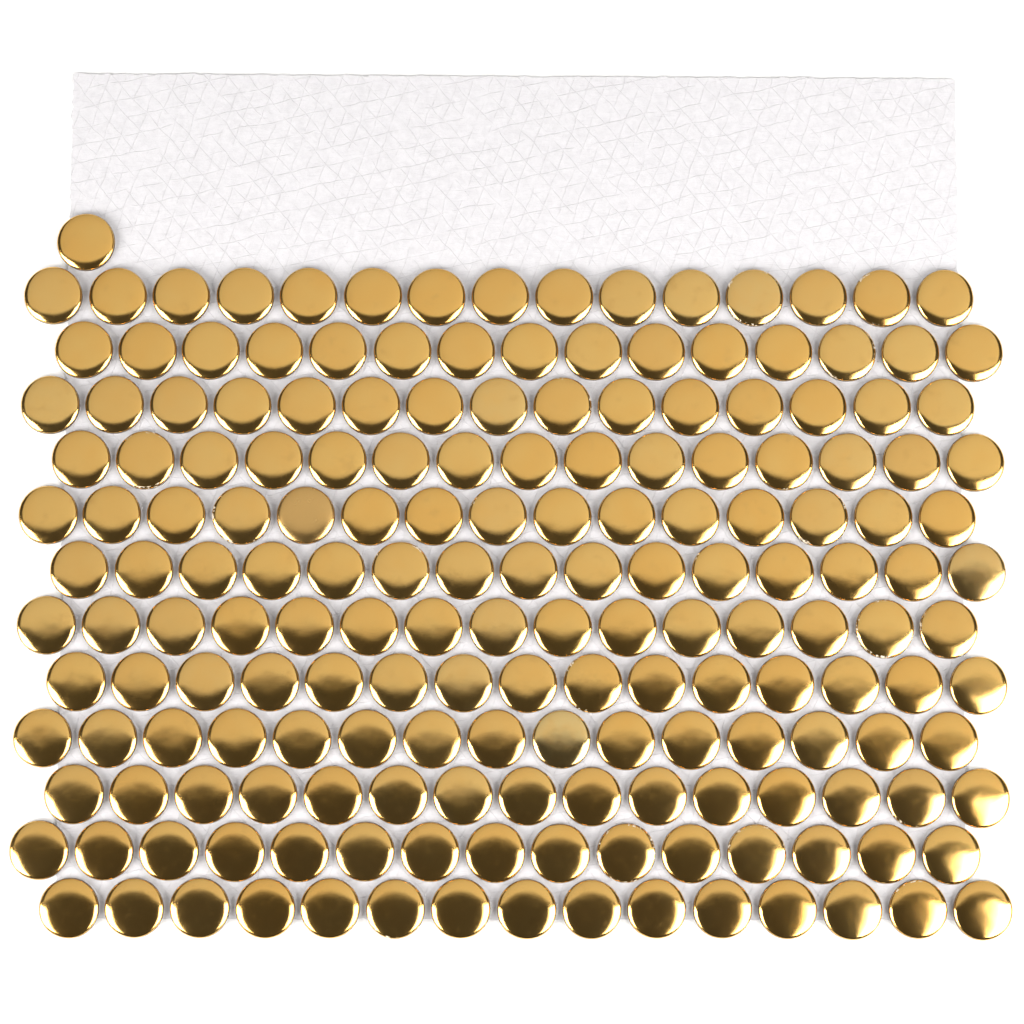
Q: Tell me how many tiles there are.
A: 181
